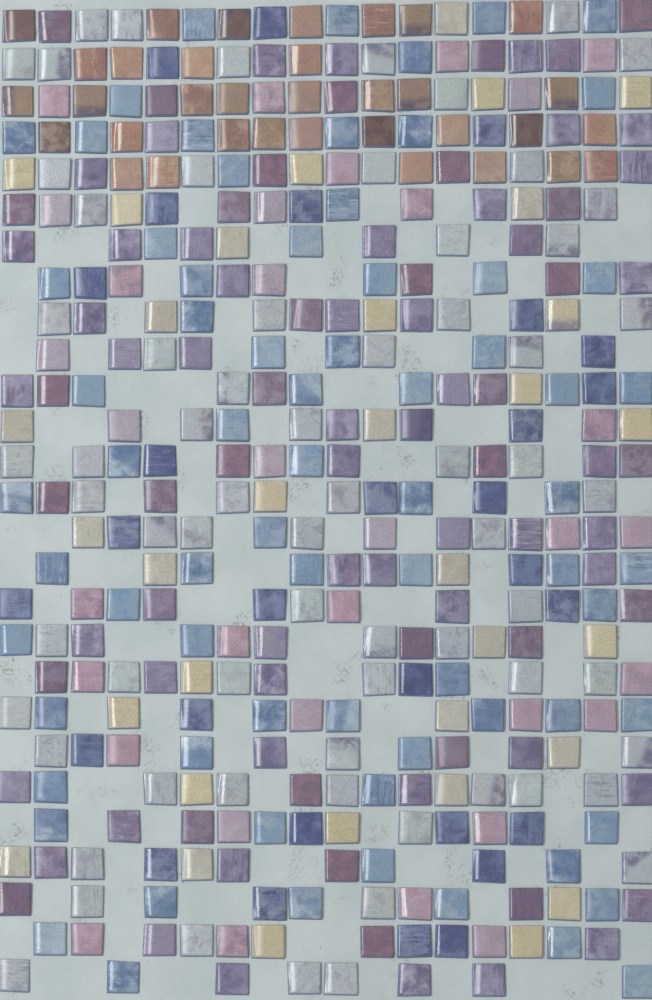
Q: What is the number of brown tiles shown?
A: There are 34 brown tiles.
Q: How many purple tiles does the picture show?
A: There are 119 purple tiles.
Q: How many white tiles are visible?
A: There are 101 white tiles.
